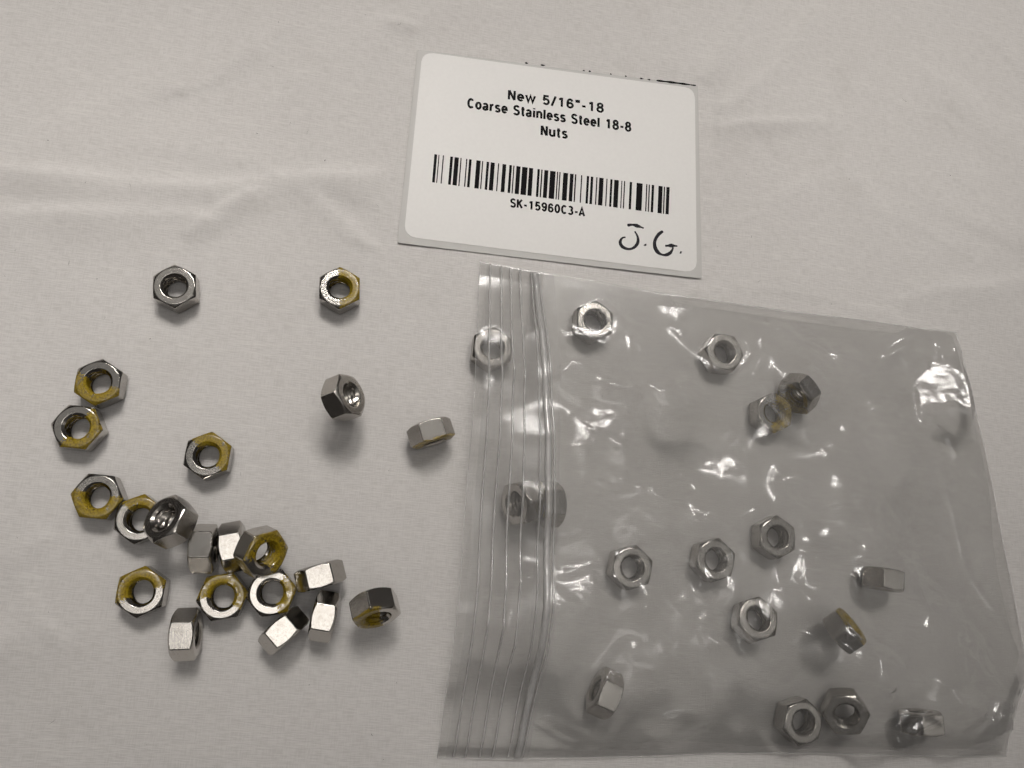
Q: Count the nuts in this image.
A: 38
